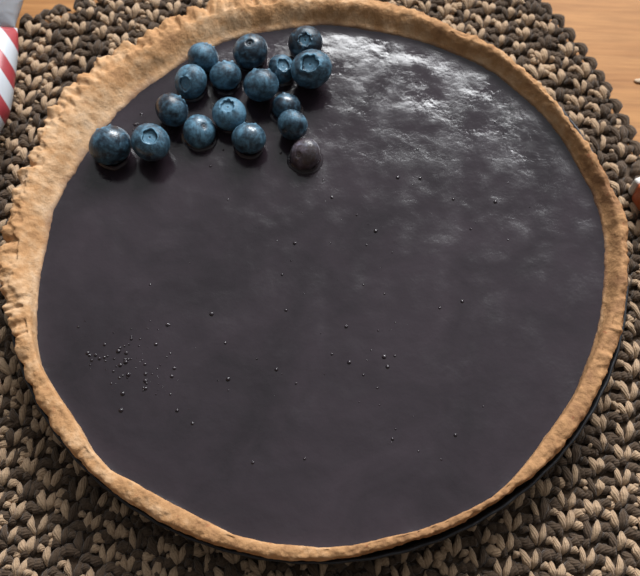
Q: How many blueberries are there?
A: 17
